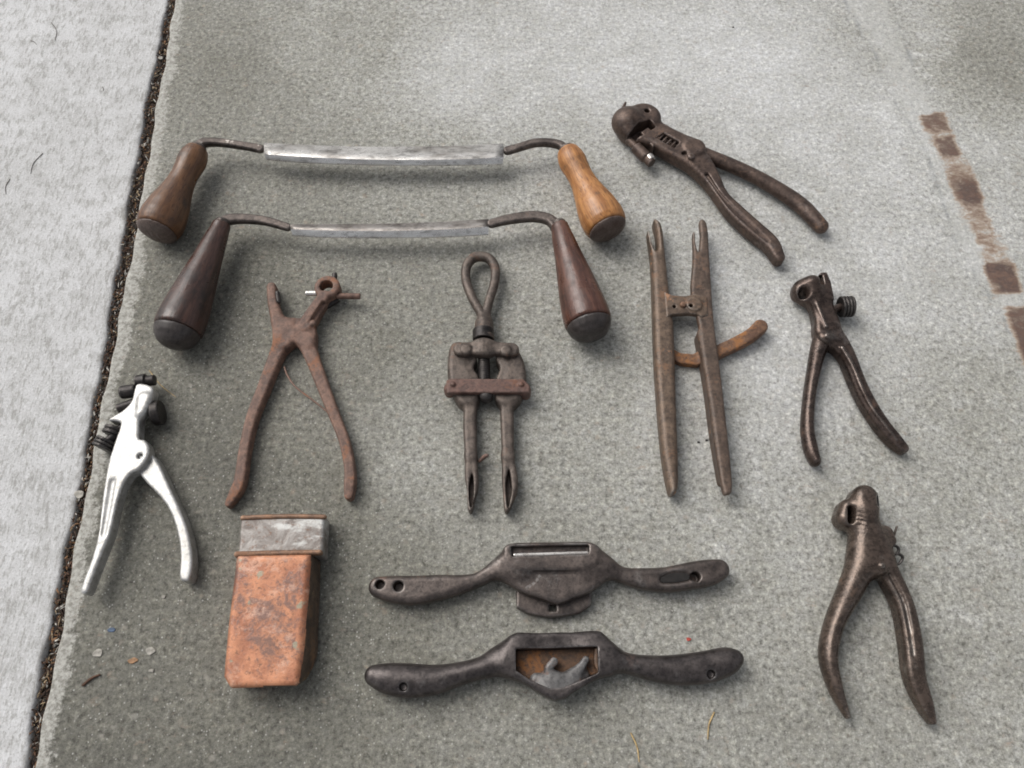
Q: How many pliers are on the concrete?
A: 5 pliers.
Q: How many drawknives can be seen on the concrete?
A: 2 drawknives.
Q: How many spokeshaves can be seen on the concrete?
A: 2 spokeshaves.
